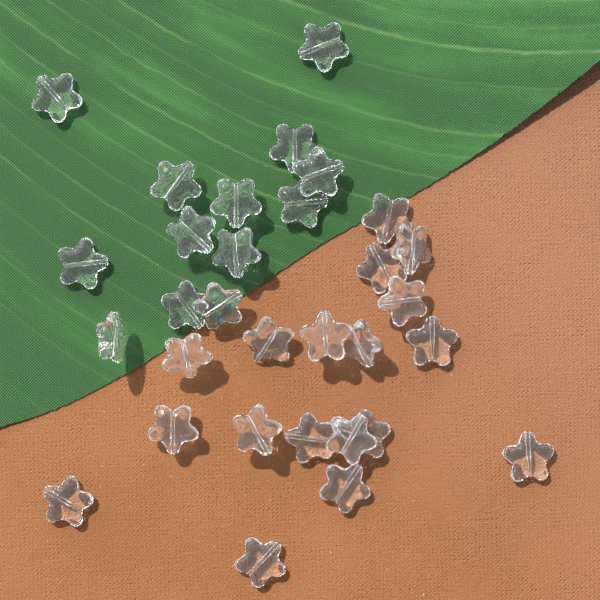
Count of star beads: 31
